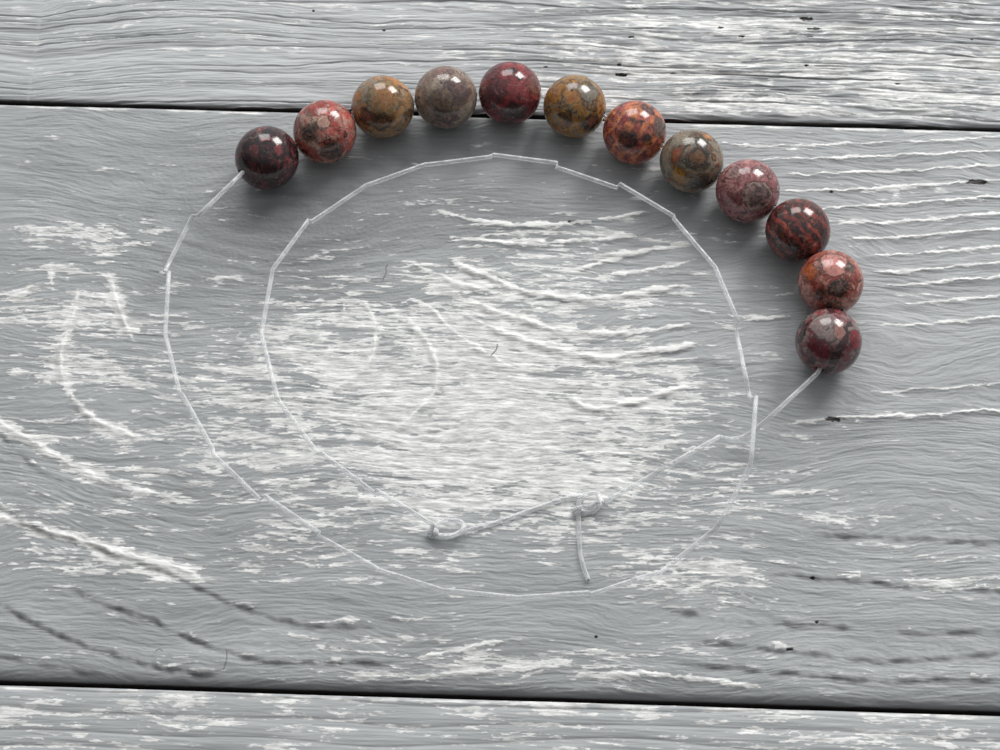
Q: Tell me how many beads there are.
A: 12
